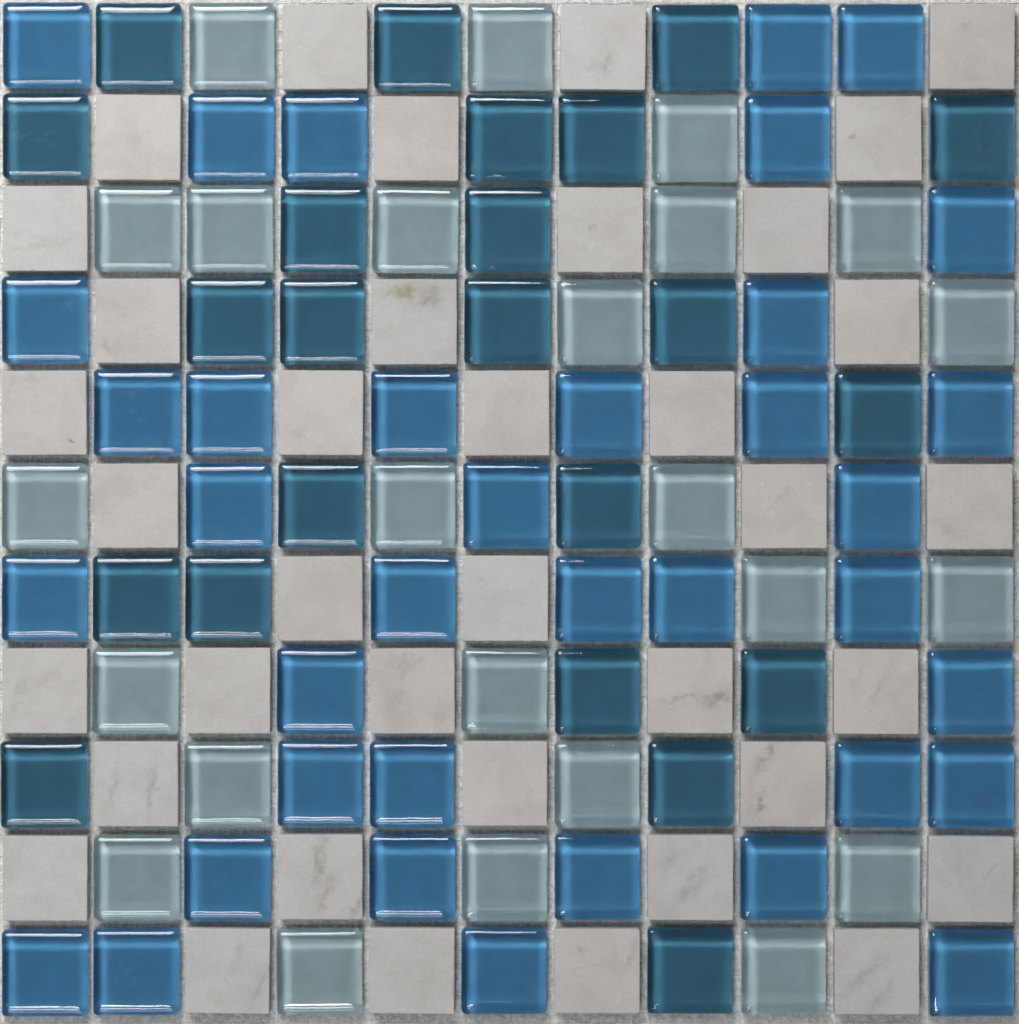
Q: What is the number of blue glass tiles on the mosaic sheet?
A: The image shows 37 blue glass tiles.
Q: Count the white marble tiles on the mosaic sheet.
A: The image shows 37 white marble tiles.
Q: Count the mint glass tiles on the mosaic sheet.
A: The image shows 24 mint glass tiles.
